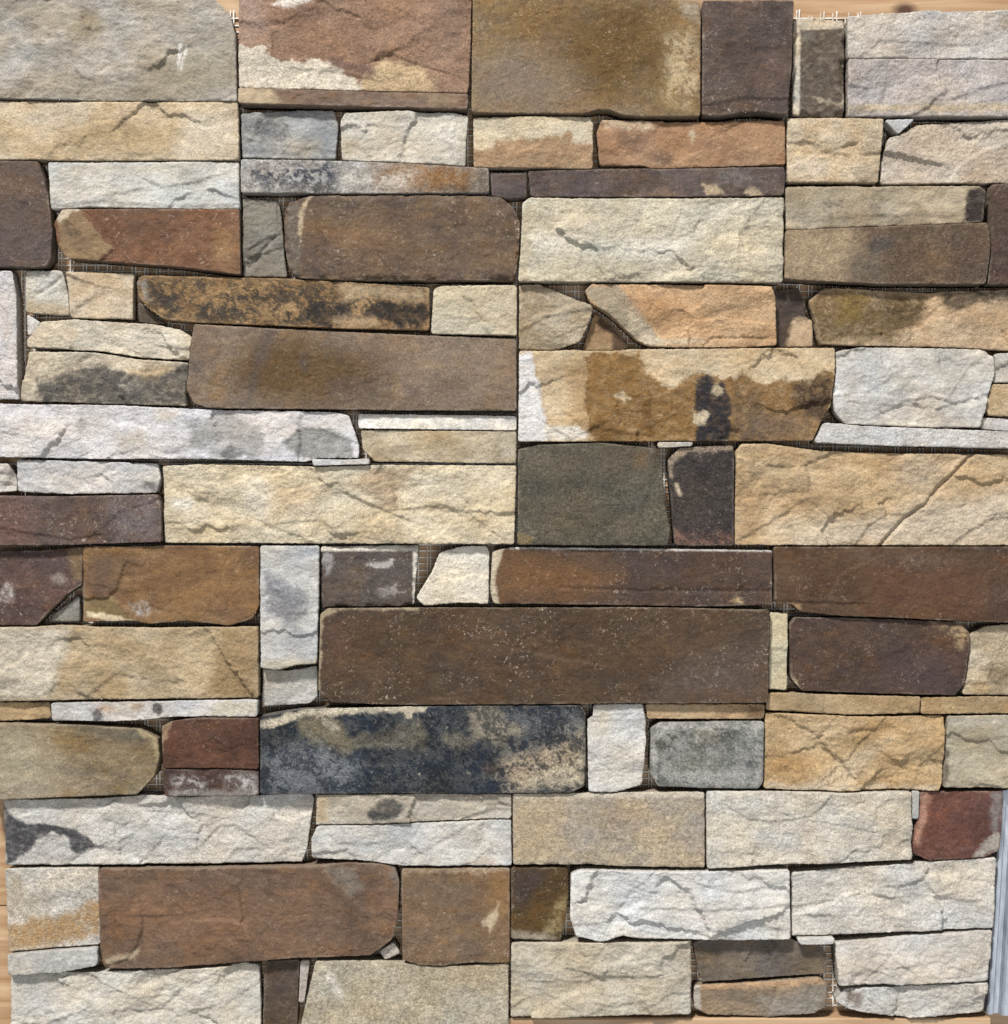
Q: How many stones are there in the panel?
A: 113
